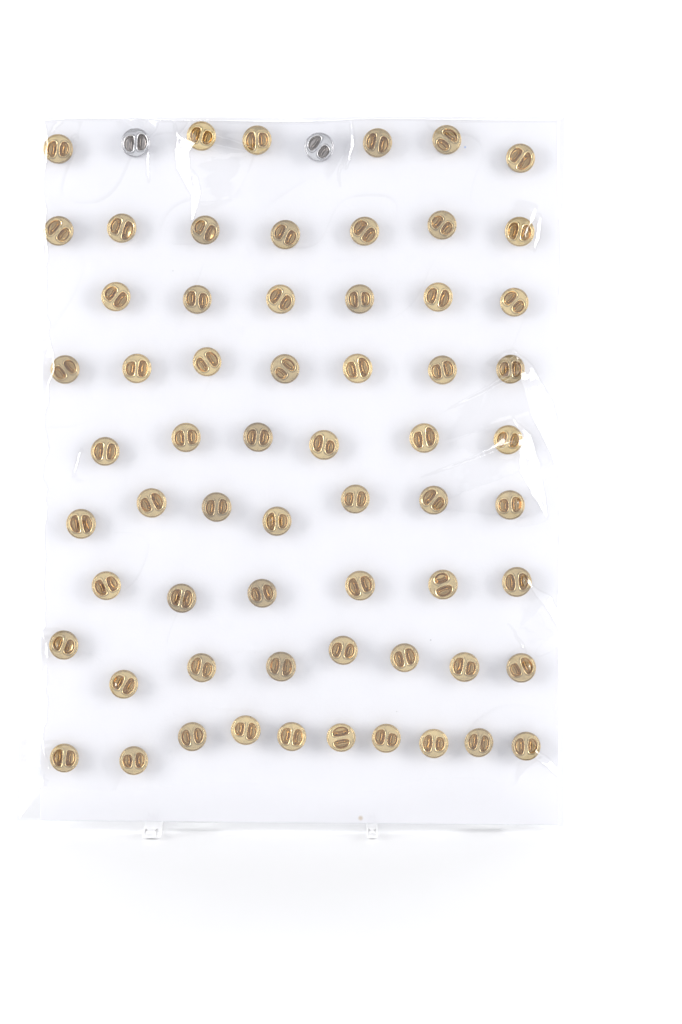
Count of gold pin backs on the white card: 63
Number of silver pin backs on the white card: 2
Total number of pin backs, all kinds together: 65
